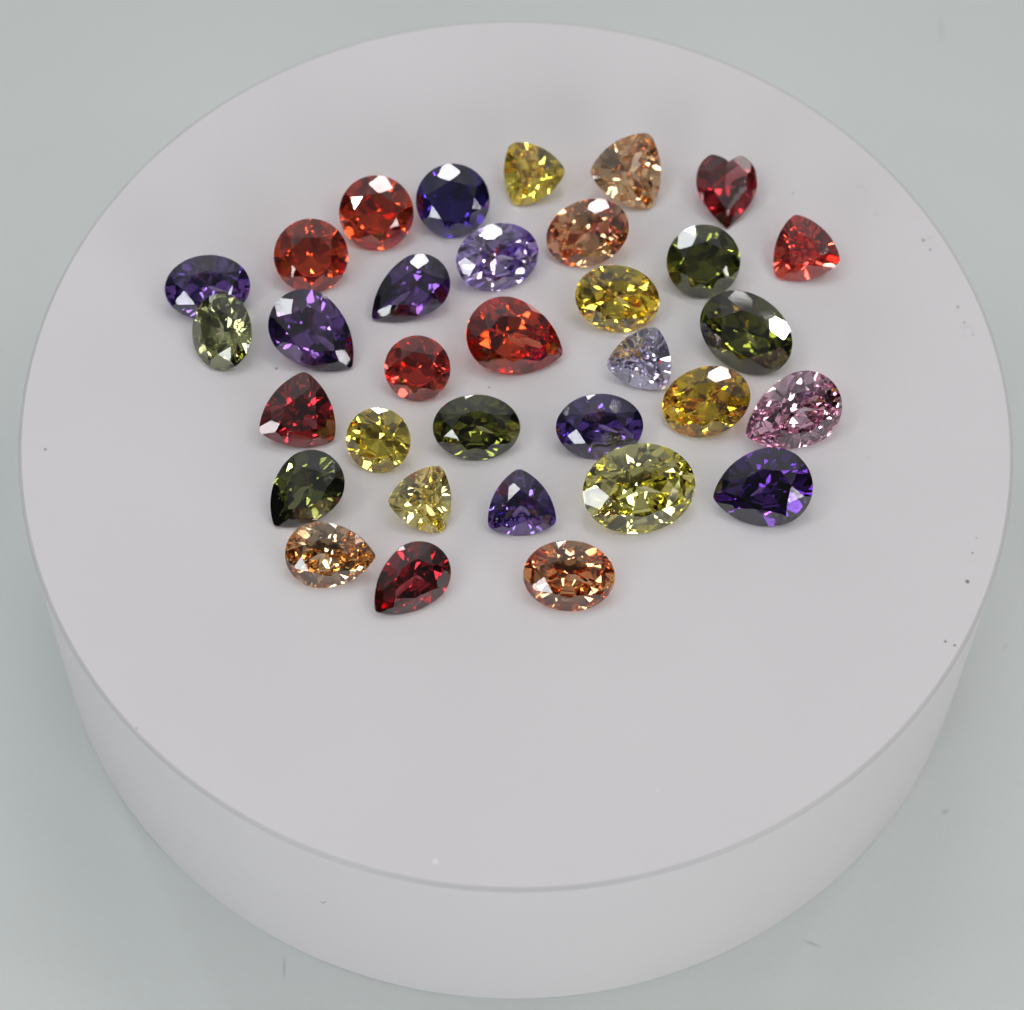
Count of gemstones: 33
